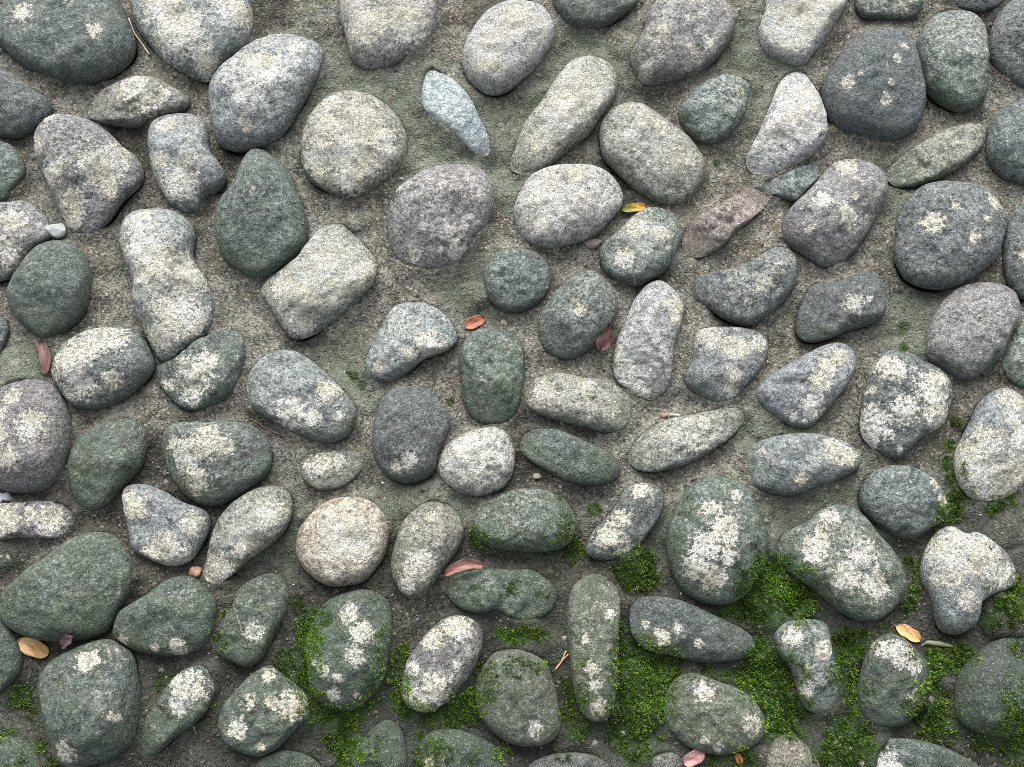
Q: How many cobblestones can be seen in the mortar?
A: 102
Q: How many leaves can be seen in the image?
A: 10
